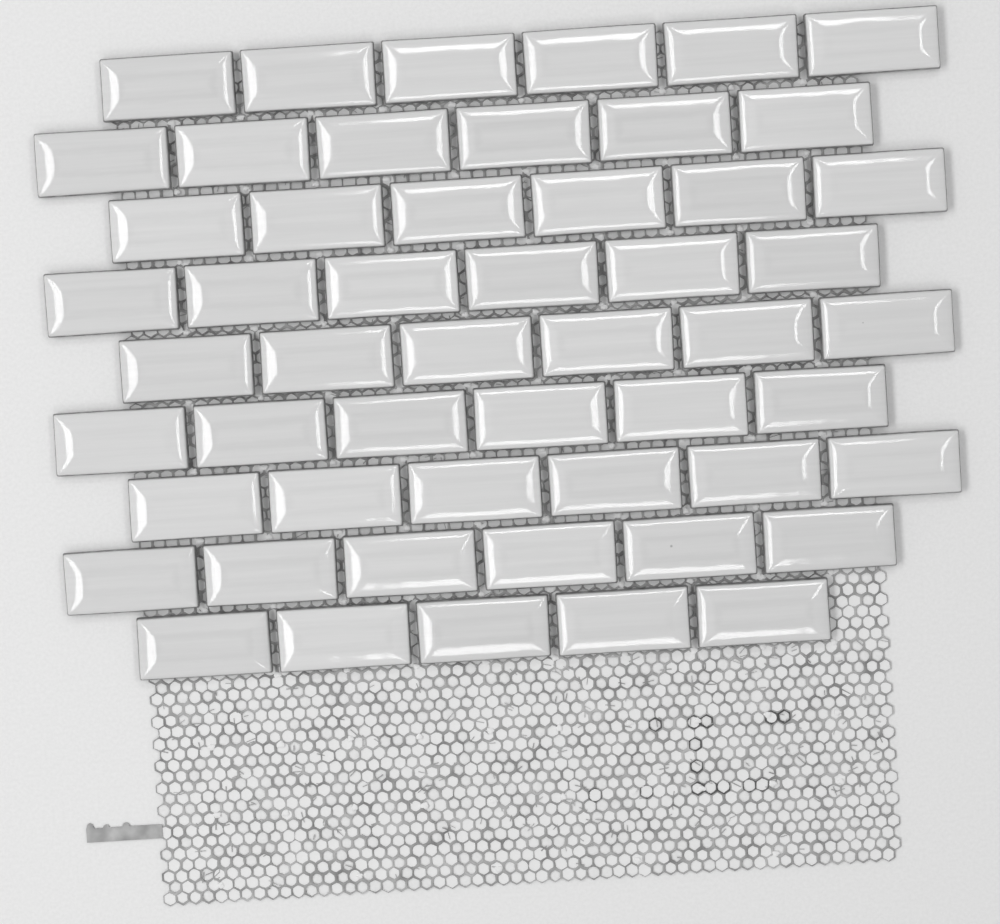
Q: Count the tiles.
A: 53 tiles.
